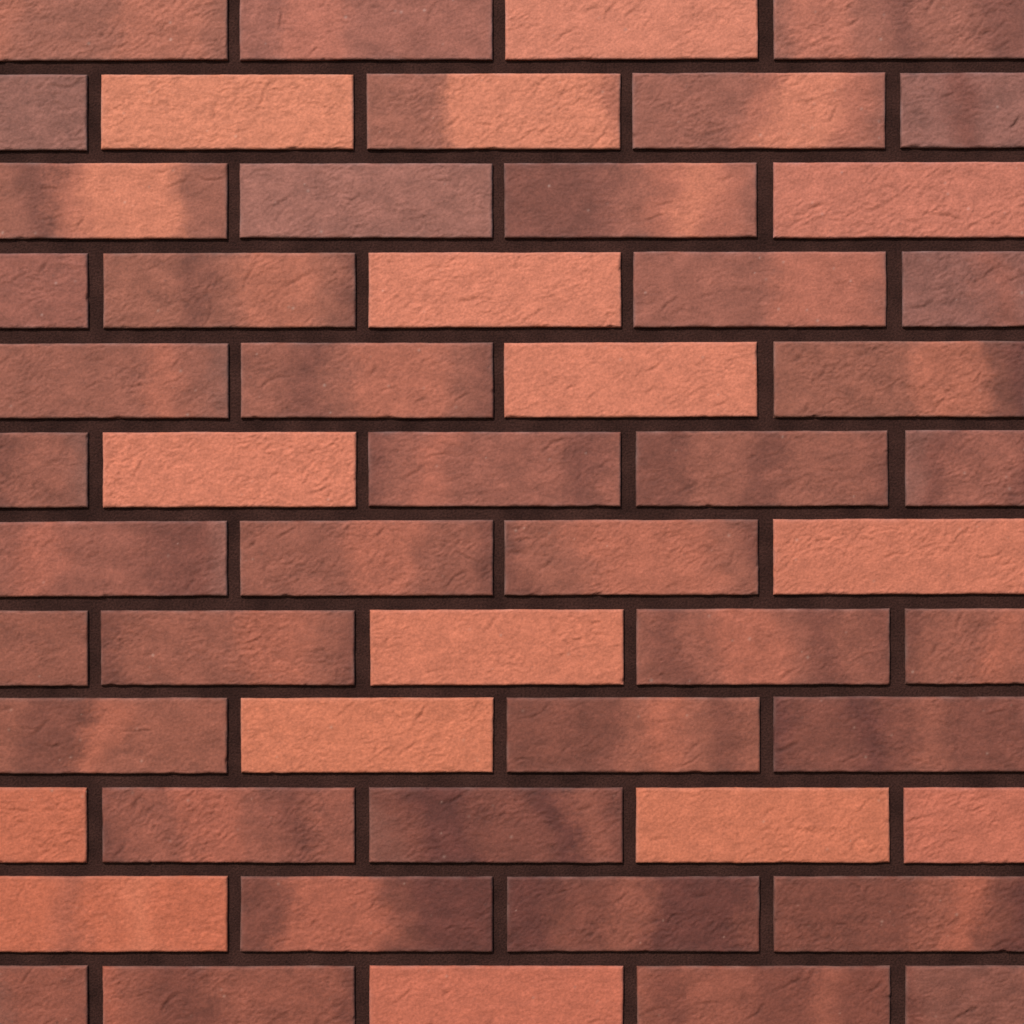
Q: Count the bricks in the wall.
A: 54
